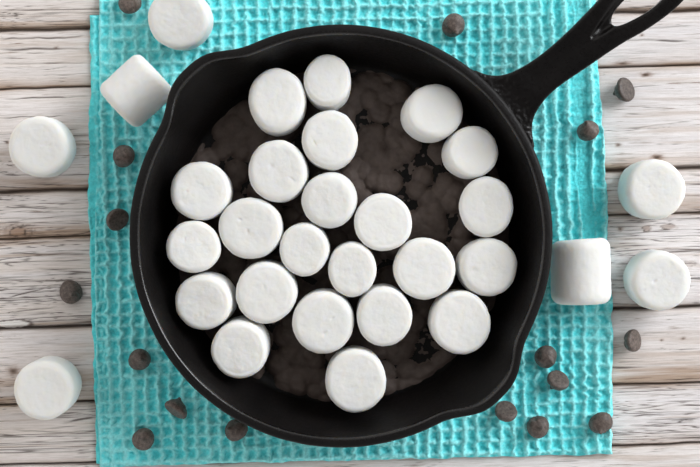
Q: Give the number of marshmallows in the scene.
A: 30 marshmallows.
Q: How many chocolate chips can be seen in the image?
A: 17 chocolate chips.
